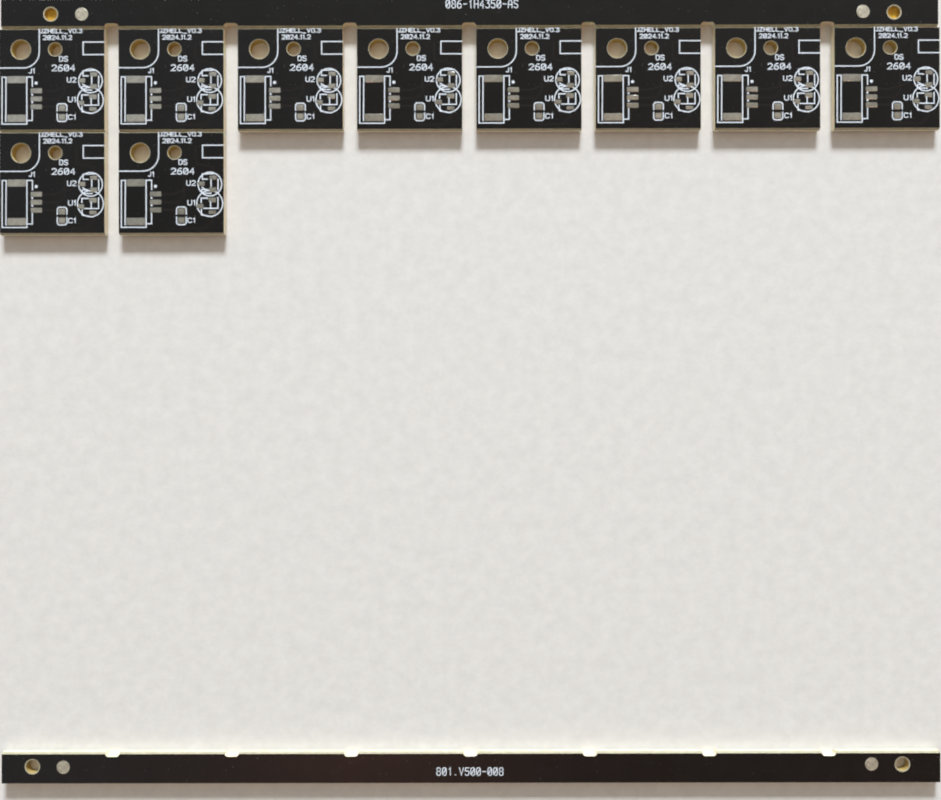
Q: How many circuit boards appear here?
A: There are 10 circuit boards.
